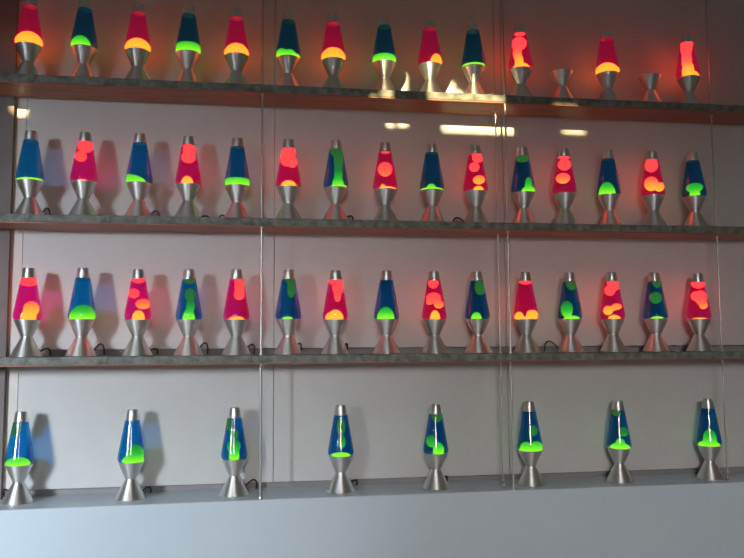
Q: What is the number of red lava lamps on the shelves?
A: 23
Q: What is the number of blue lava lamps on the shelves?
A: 28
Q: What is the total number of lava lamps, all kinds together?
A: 51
